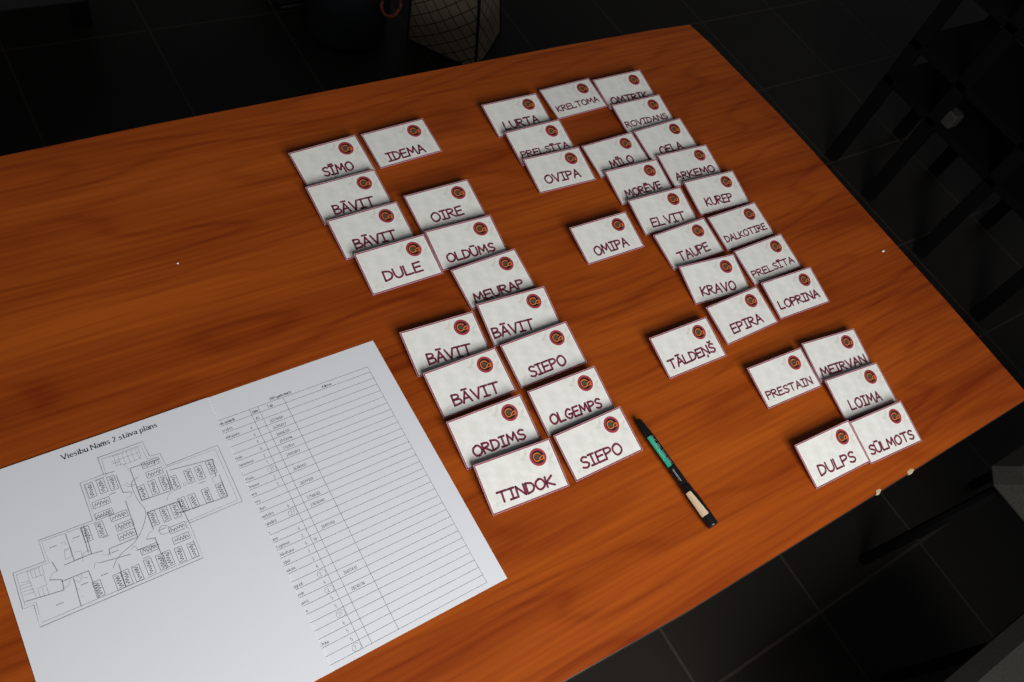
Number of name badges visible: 41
